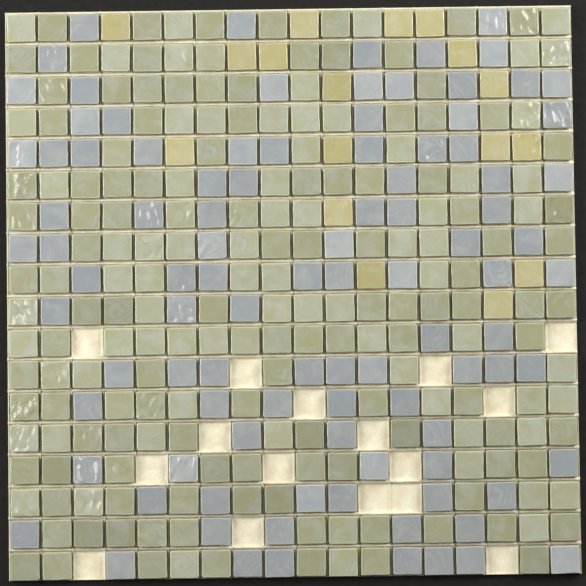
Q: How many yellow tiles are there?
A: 17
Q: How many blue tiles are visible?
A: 99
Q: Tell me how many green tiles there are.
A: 192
